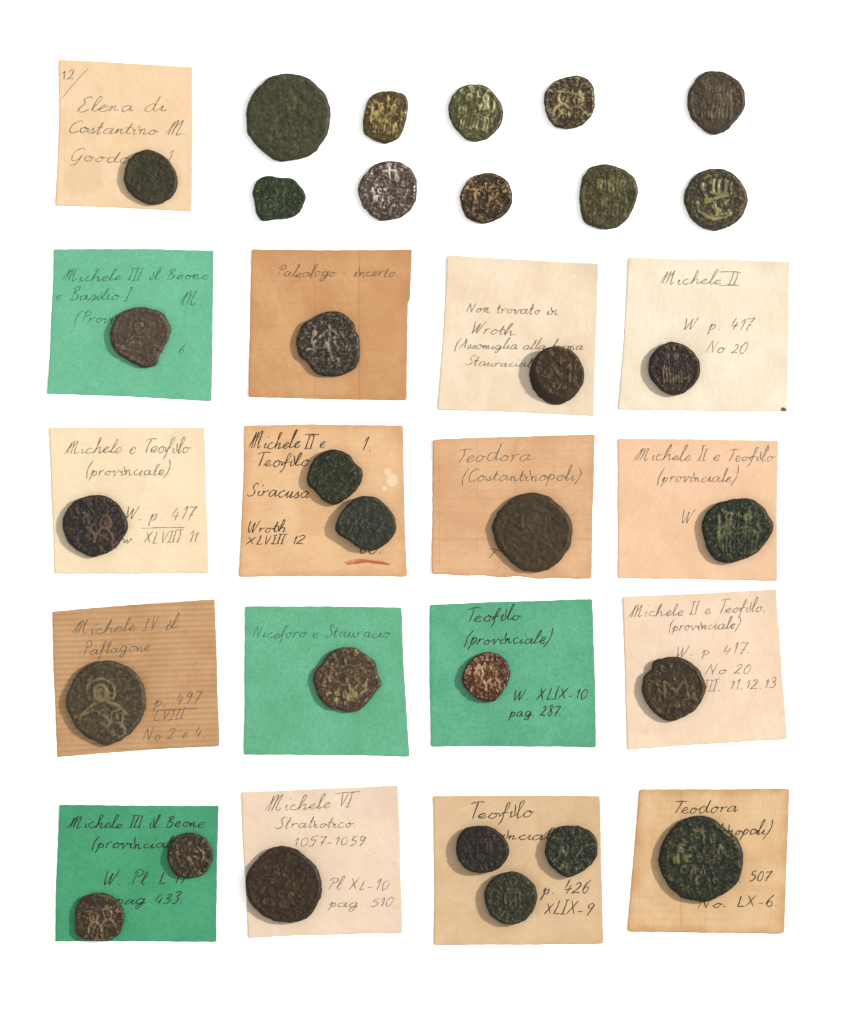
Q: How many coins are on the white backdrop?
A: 31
